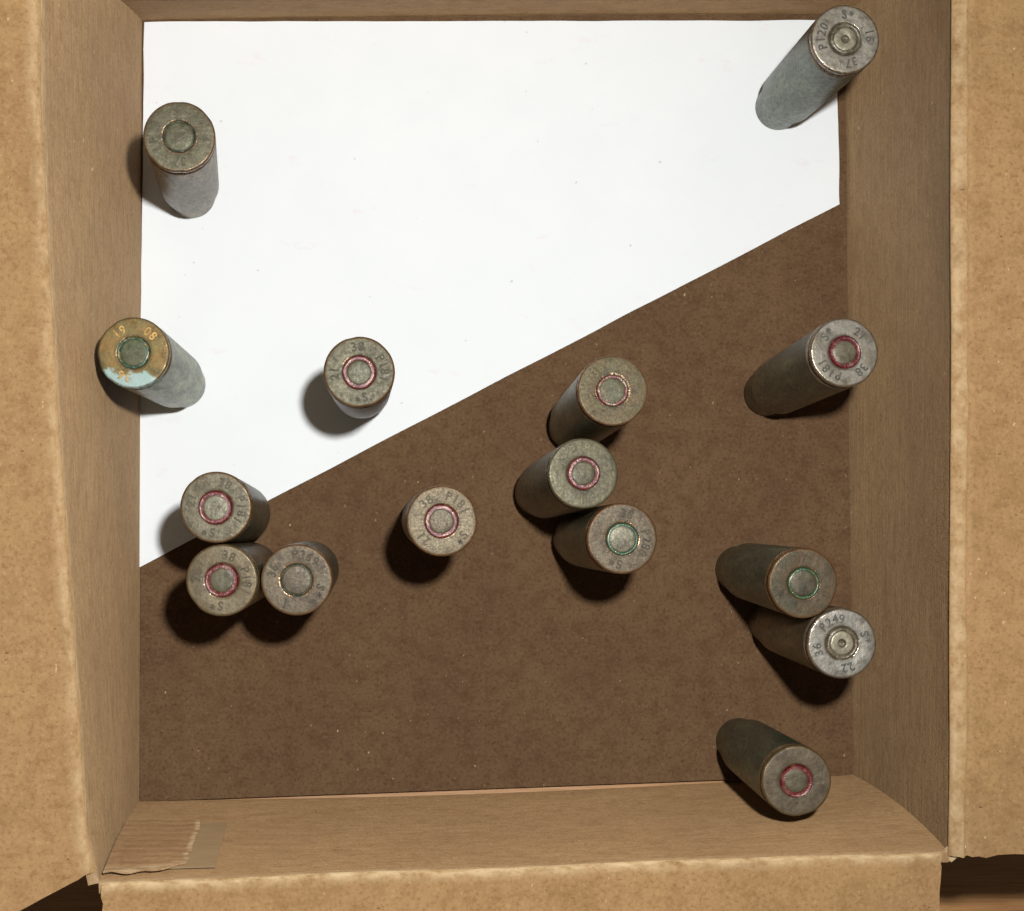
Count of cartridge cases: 15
